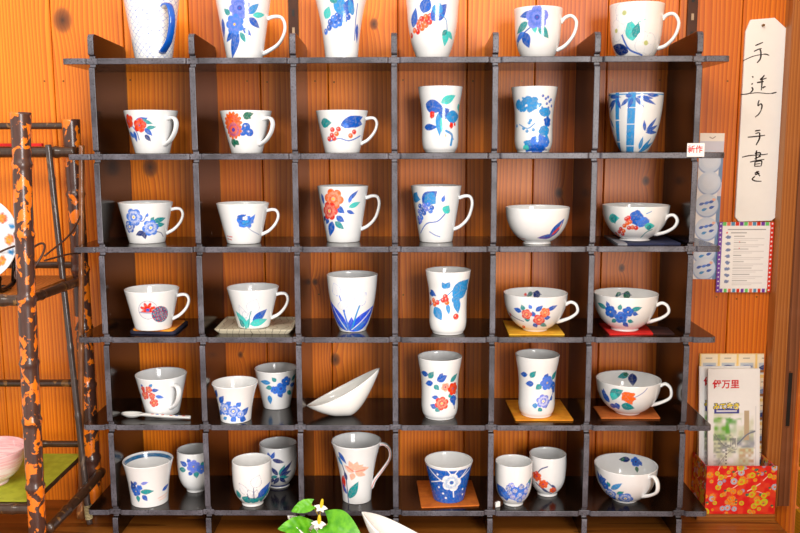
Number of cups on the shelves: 39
